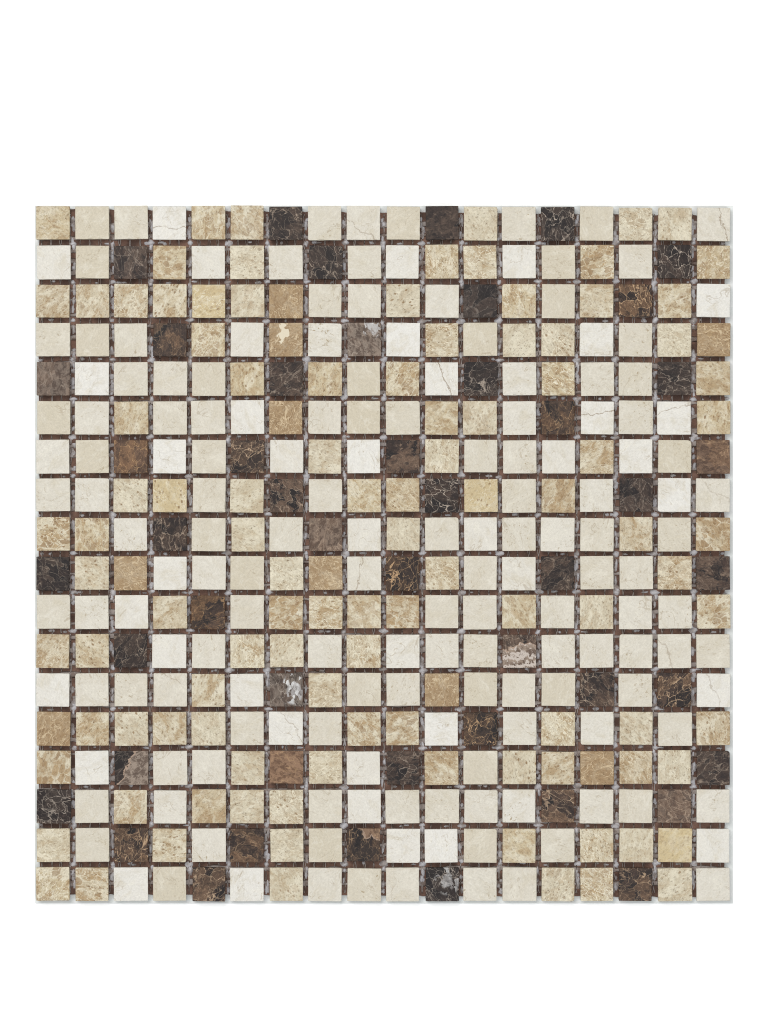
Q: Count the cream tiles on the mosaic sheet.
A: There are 162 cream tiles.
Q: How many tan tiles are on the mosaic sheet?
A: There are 114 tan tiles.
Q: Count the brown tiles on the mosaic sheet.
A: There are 48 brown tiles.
